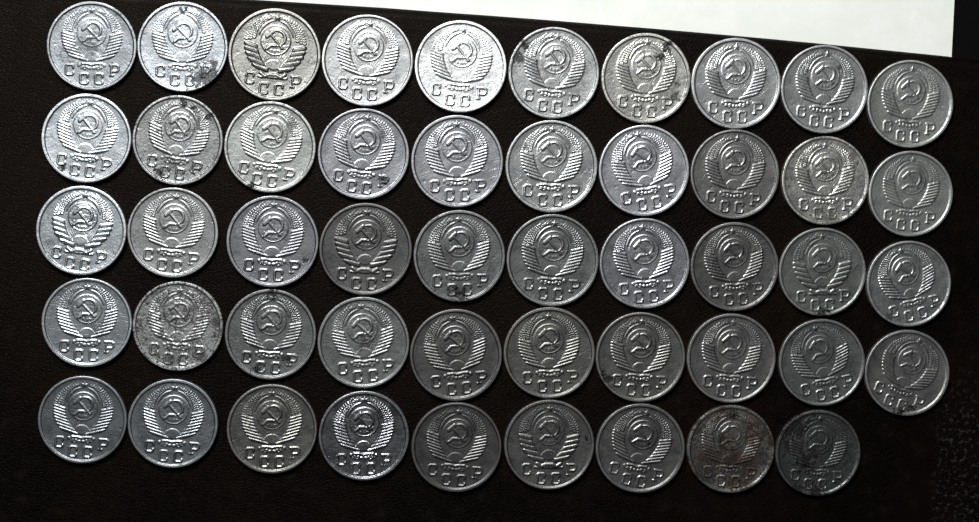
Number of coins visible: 49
